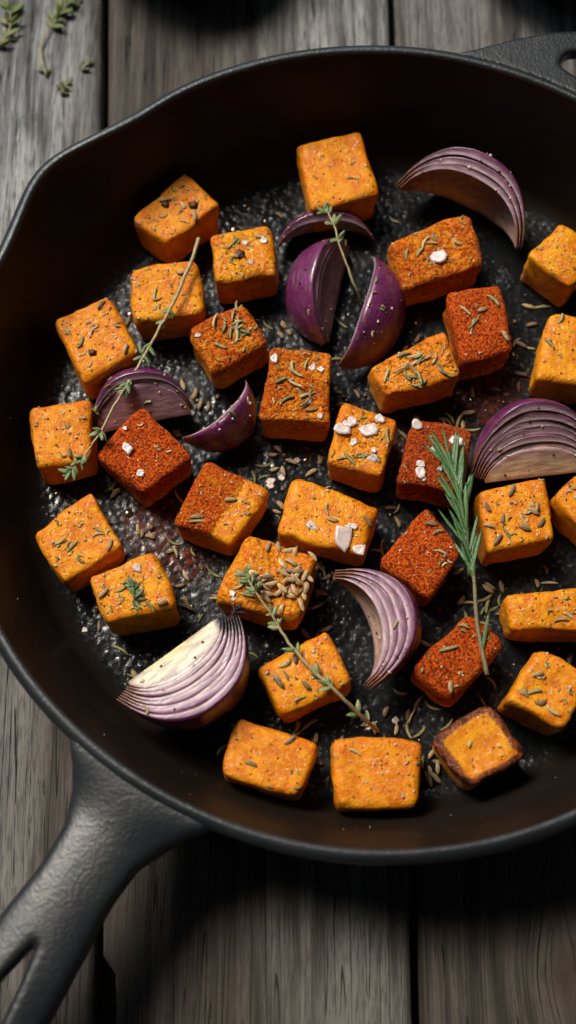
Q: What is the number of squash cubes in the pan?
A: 31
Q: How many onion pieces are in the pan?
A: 9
